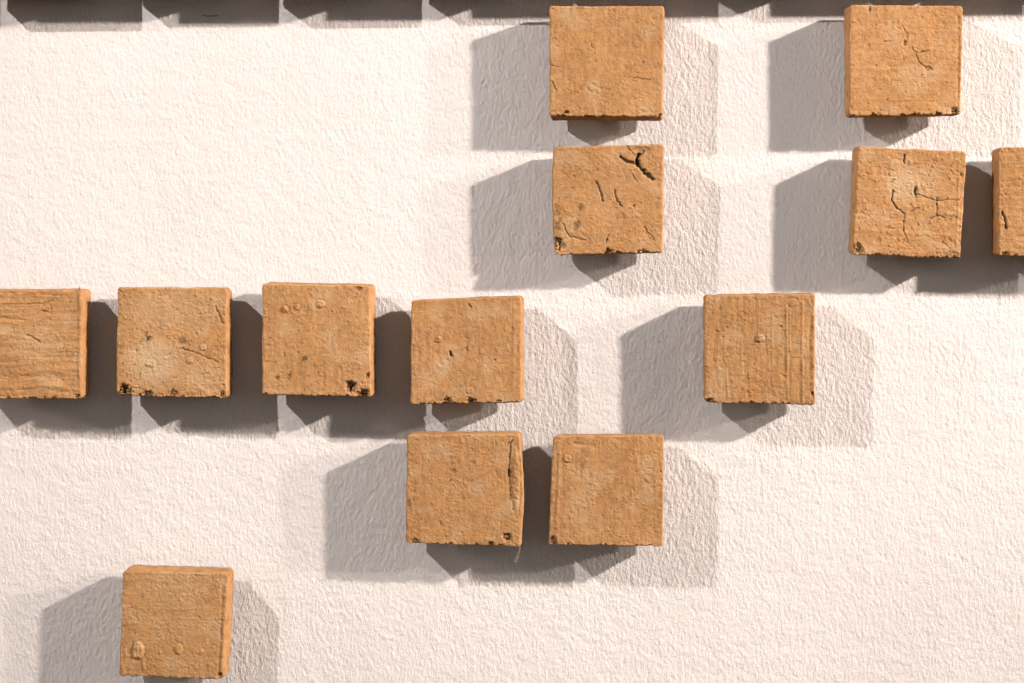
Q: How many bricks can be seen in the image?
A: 13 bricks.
